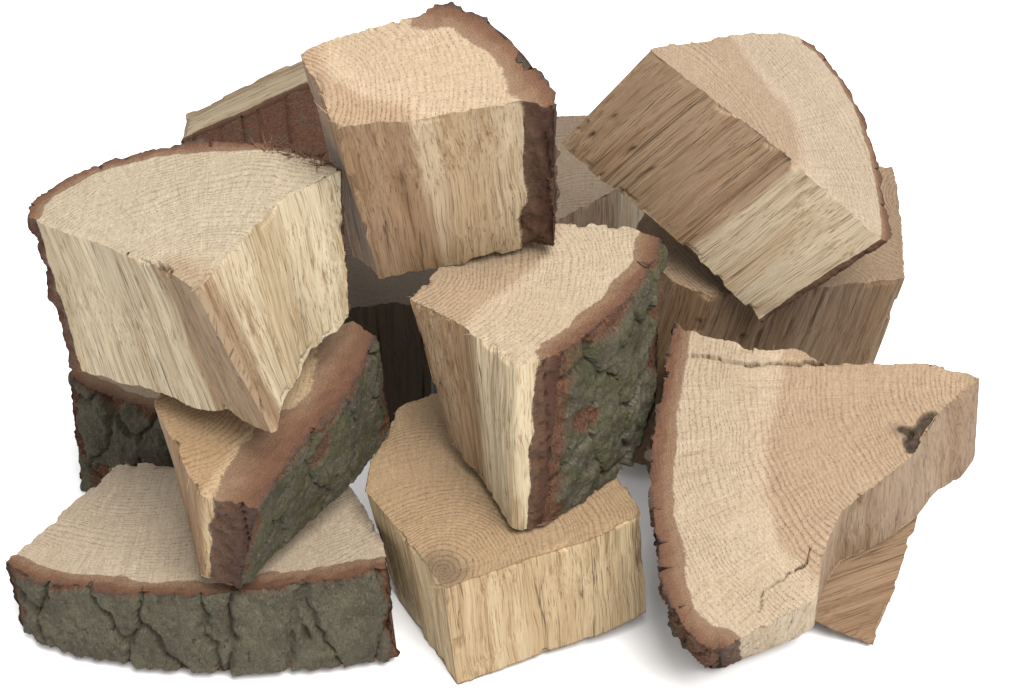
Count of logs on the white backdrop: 14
